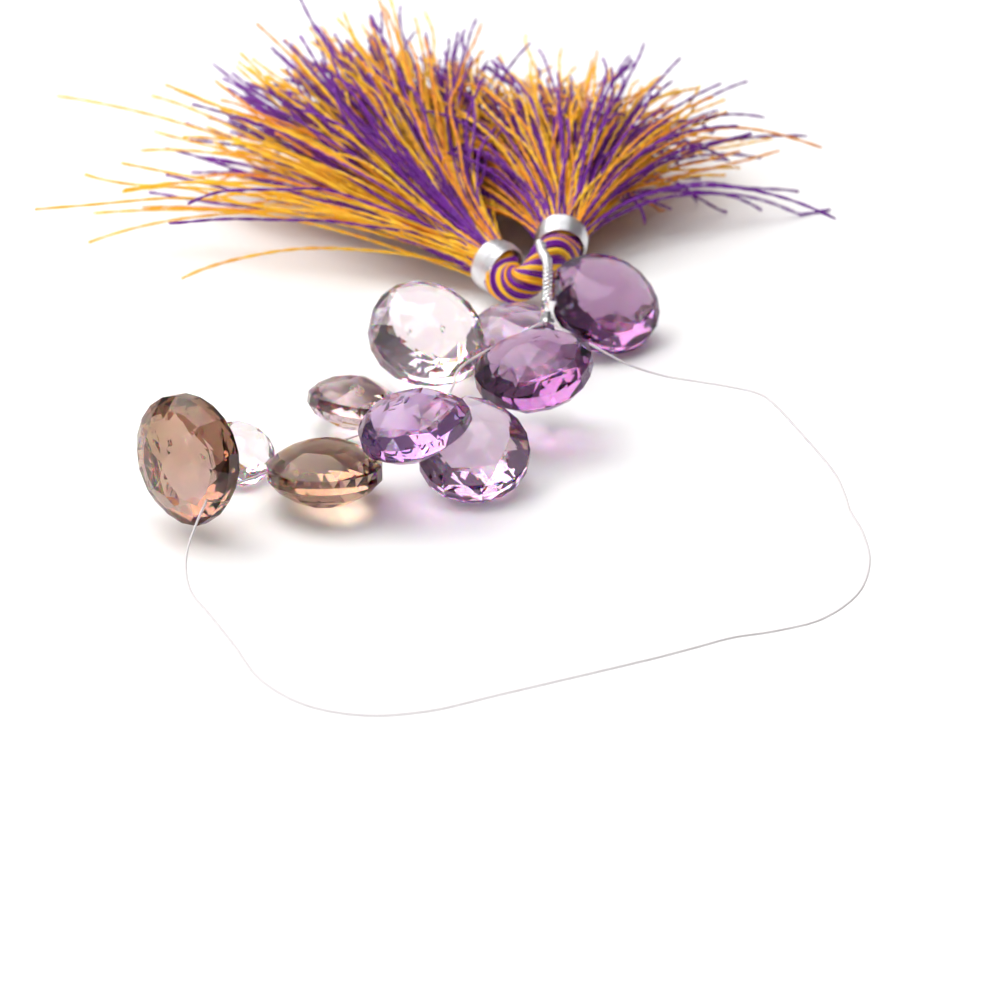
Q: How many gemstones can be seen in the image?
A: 10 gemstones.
